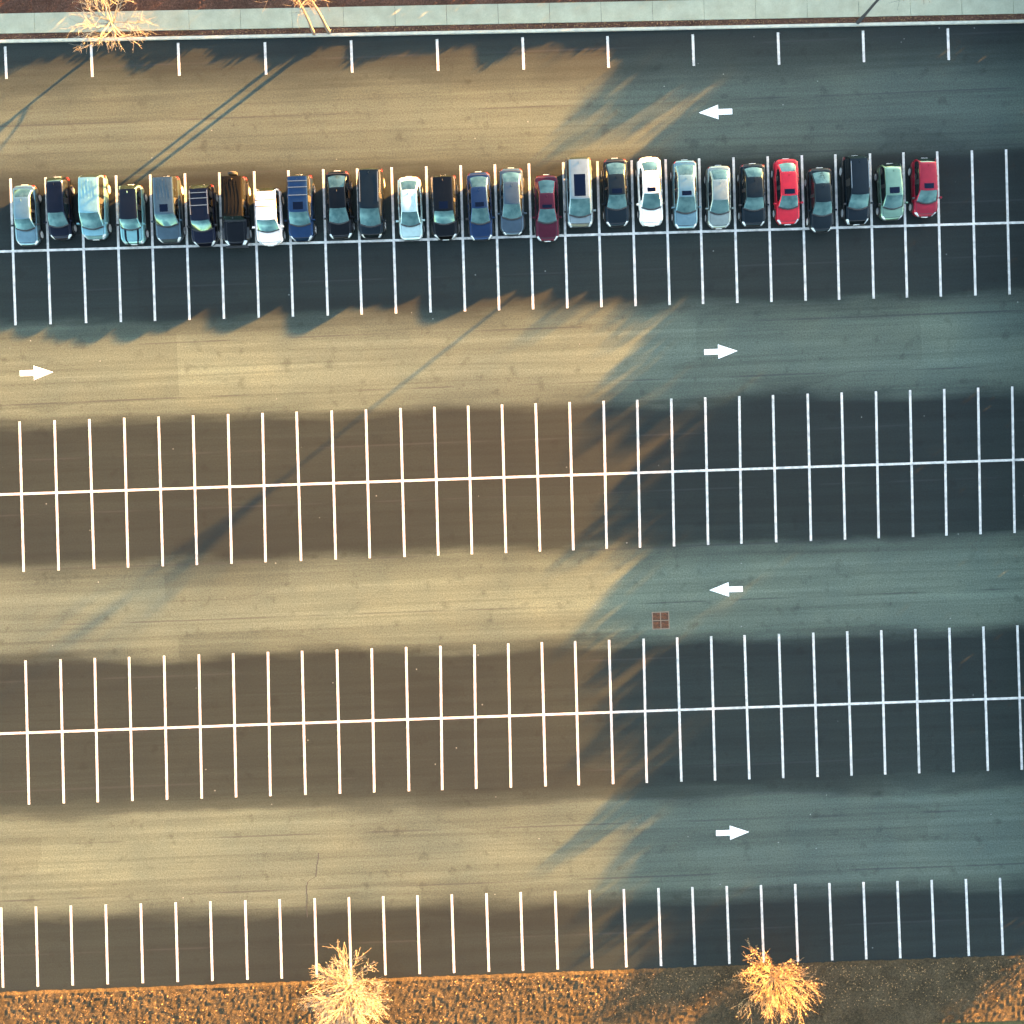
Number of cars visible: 27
